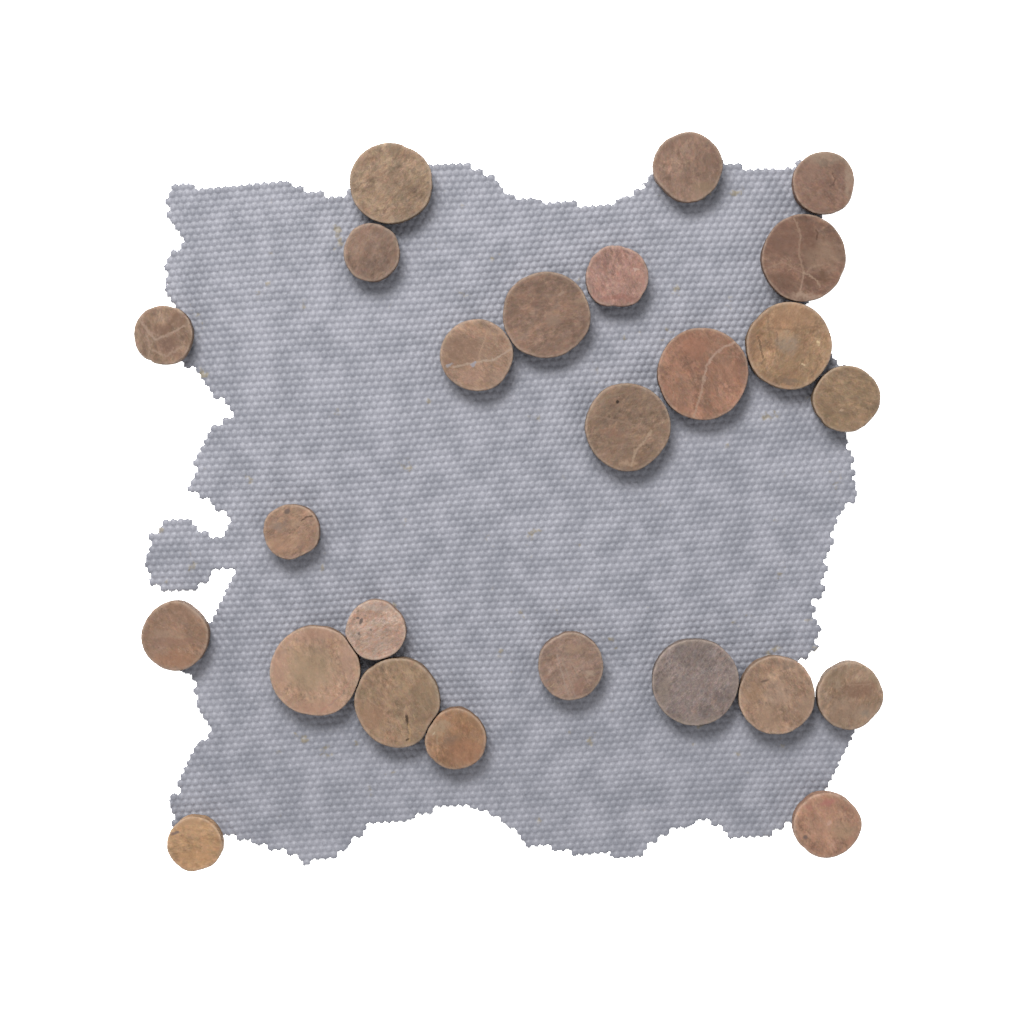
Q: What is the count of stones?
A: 25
